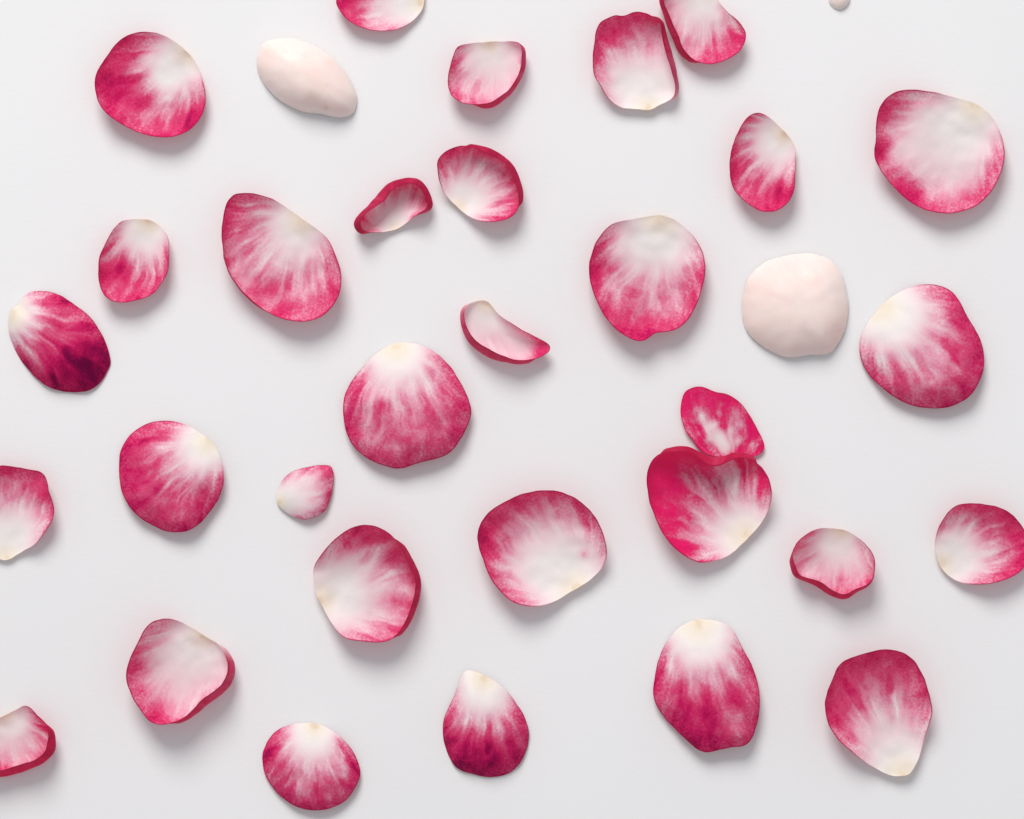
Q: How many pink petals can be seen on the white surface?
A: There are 31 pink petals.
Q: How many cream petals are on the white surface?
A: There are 3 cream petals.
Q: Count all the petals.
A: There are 34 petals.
